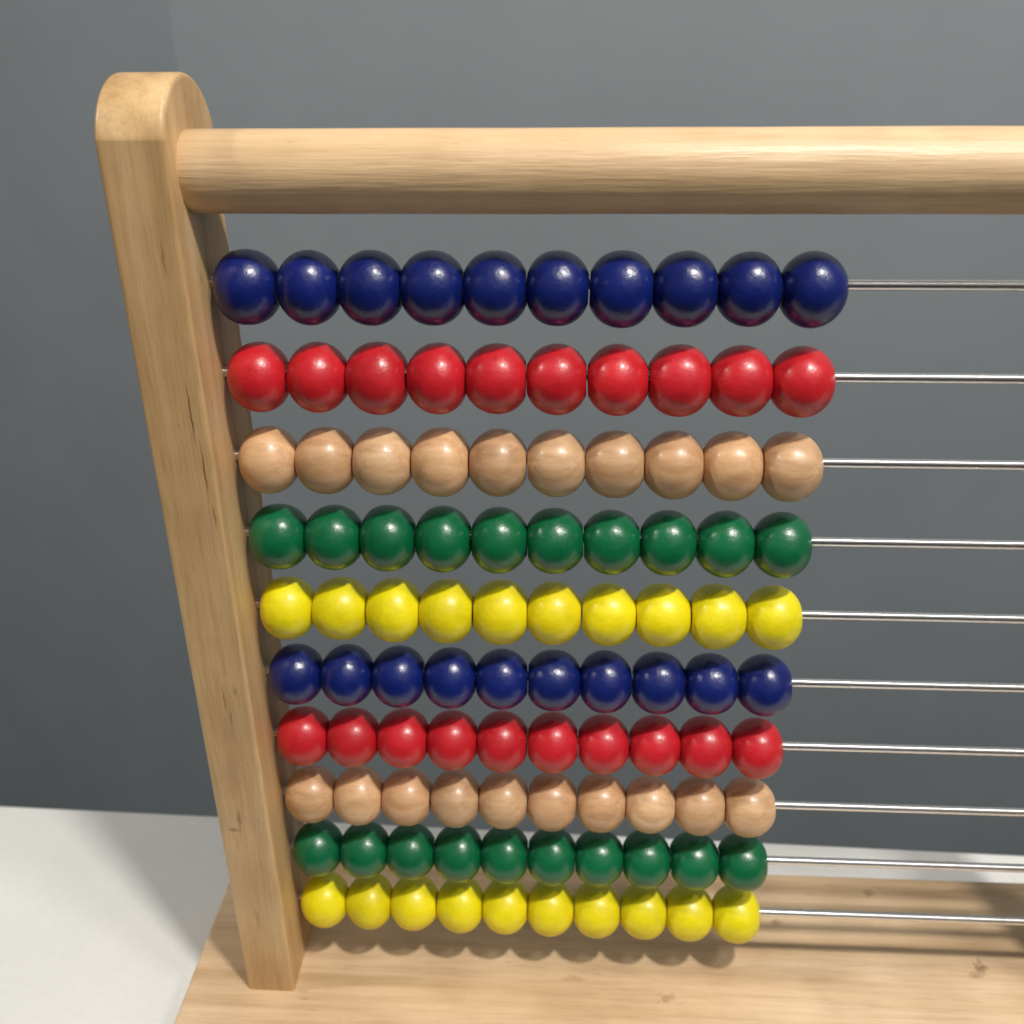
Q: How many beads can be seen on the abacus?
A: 100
